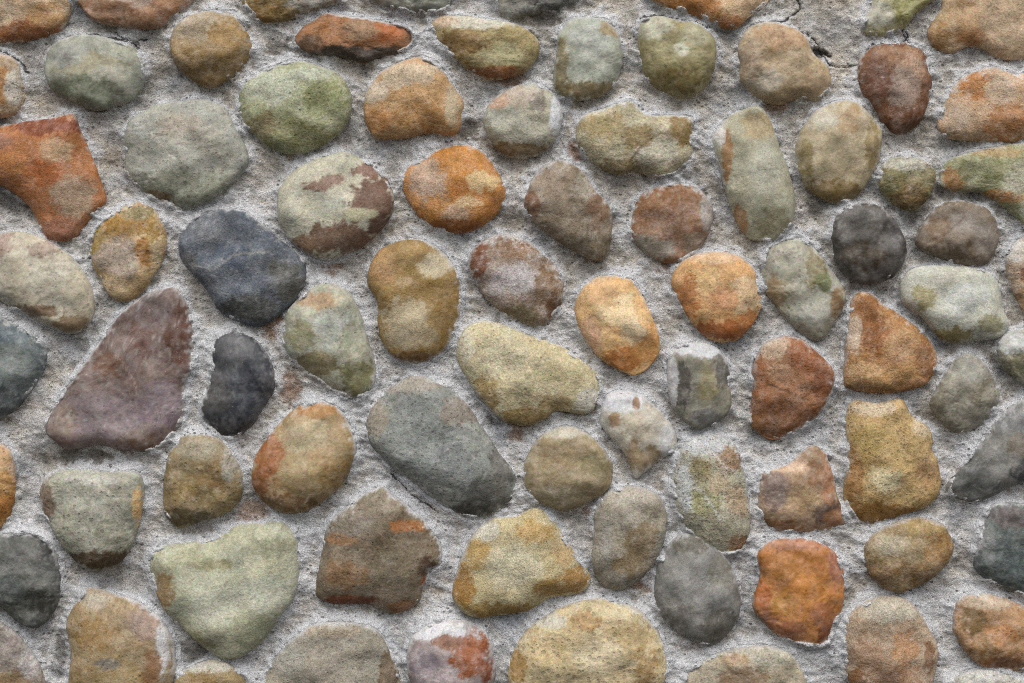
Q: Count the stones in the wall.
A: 84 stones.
